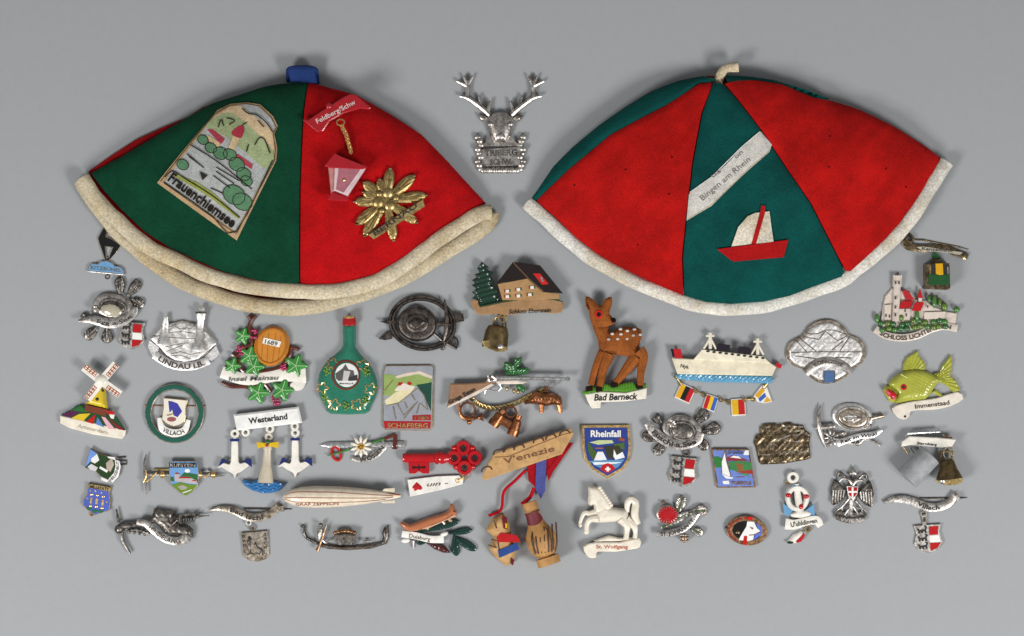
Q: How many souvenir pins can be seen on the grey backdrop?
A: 44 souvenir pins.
